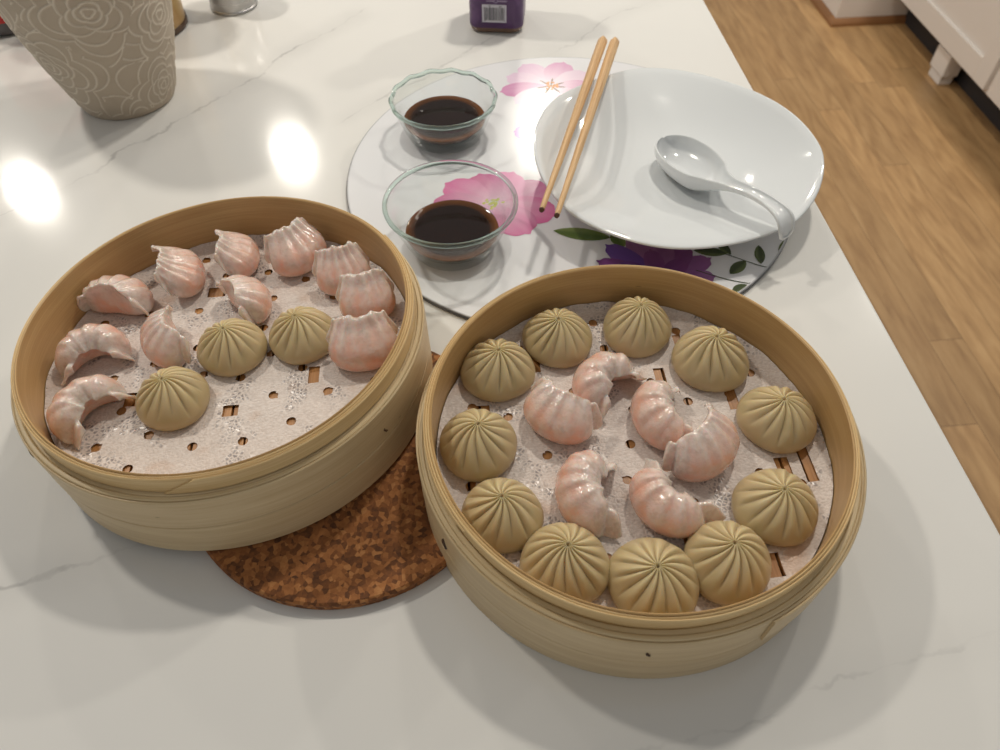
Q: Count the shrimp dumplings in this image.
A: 17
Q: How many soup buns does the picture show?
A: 14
